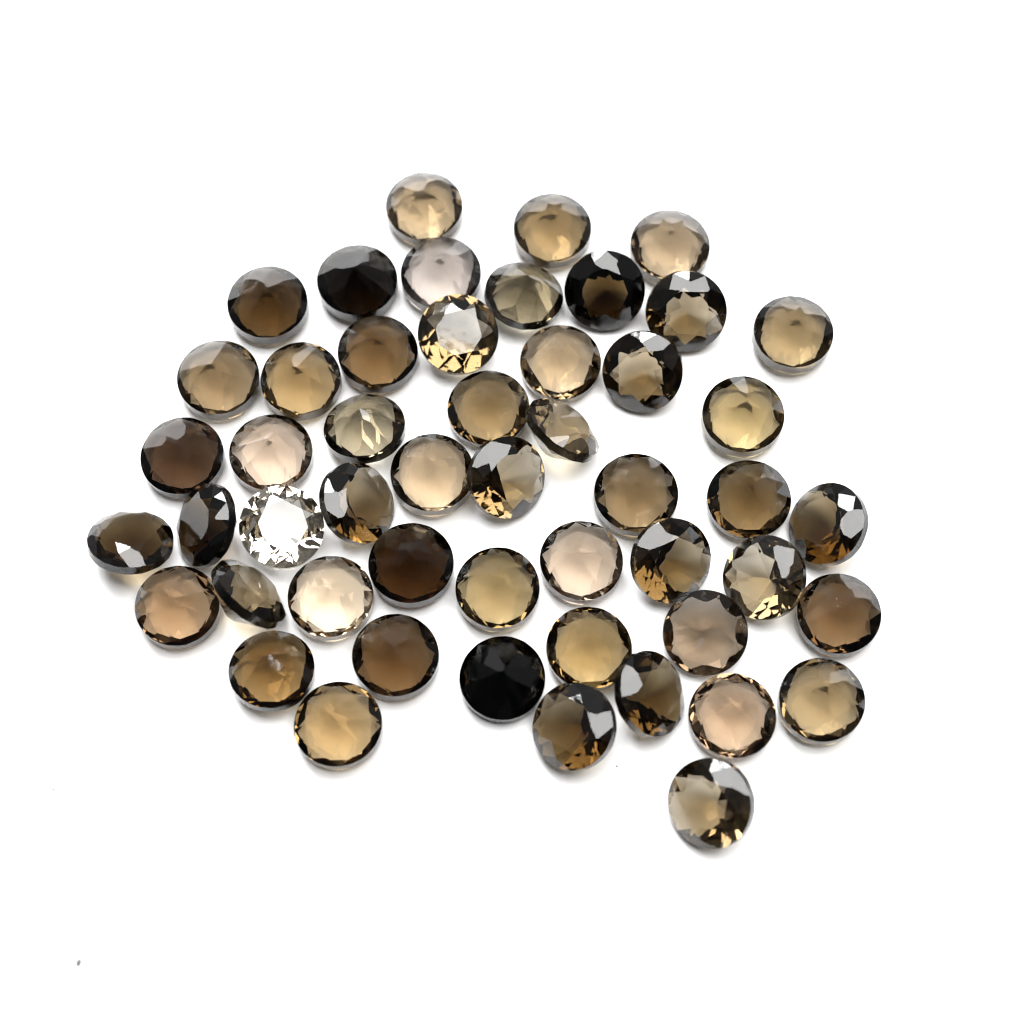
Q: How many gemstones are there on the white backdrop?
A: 51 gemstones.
